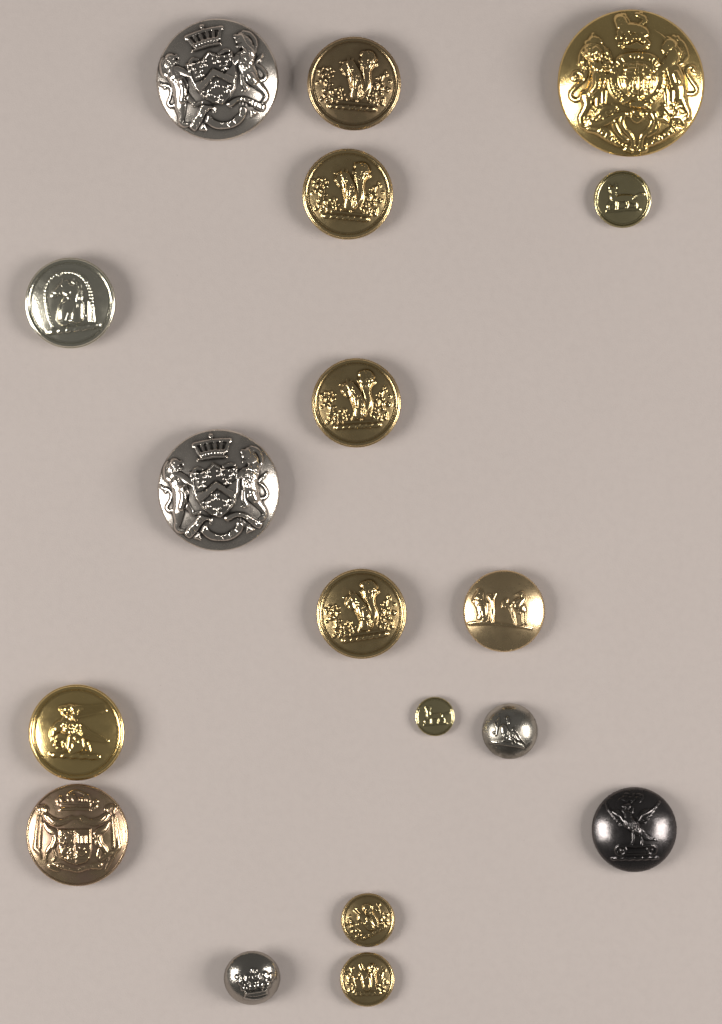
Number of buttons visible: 18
